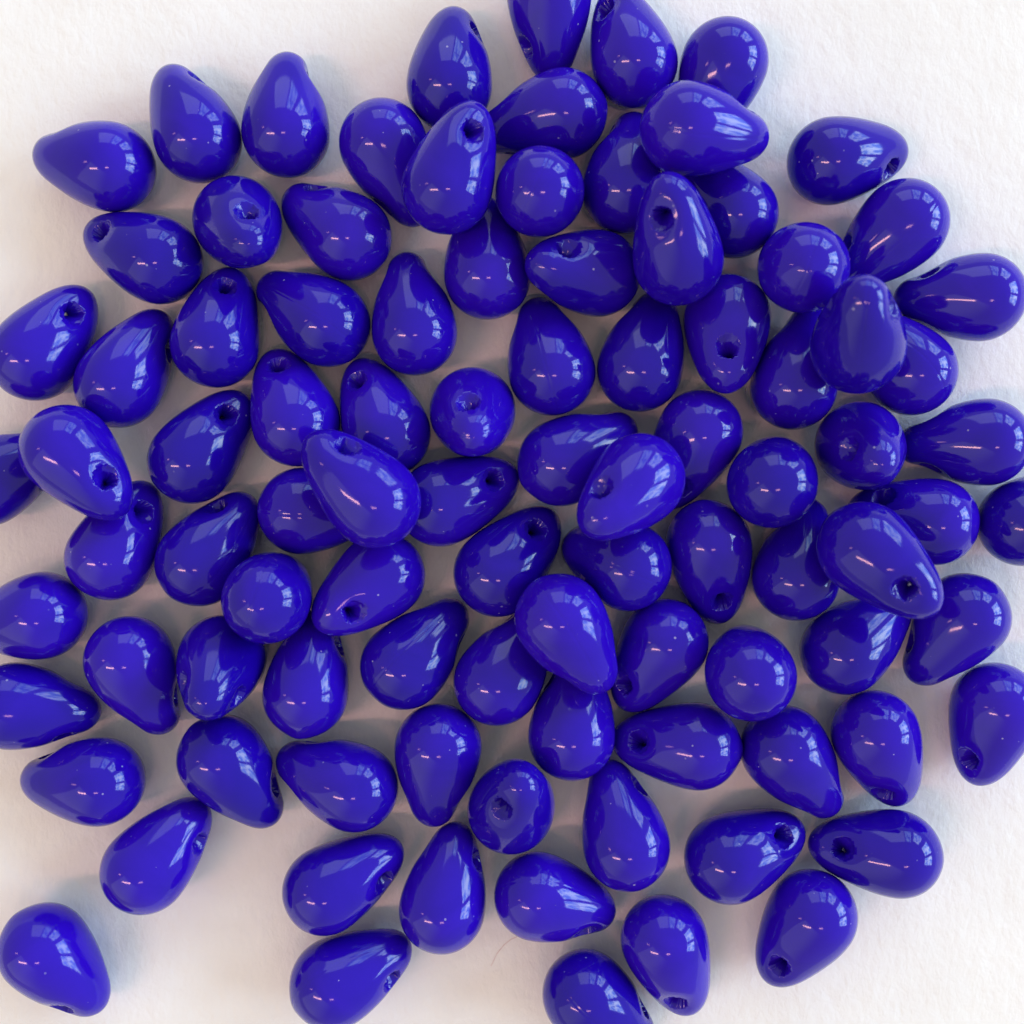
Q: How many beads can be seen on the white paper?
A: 95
